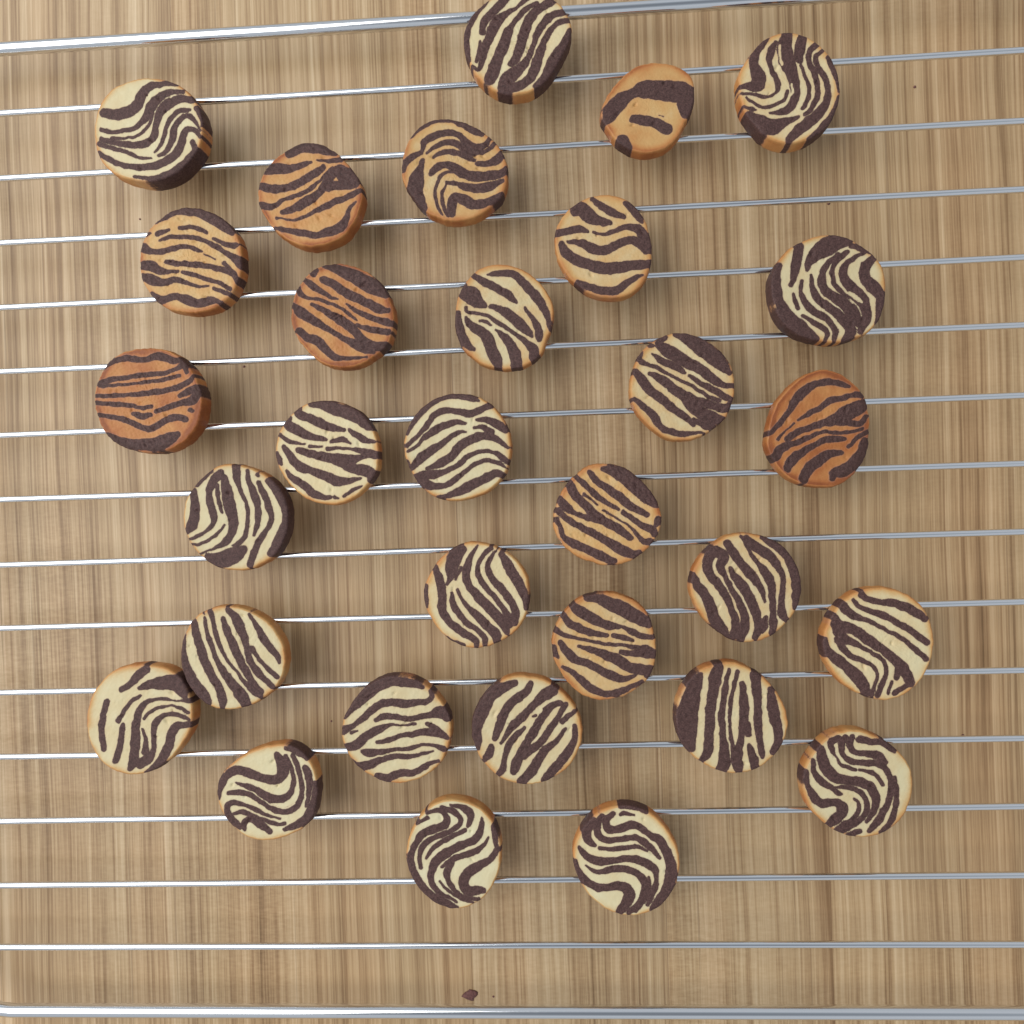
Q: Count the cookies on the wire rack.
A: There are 31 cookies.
